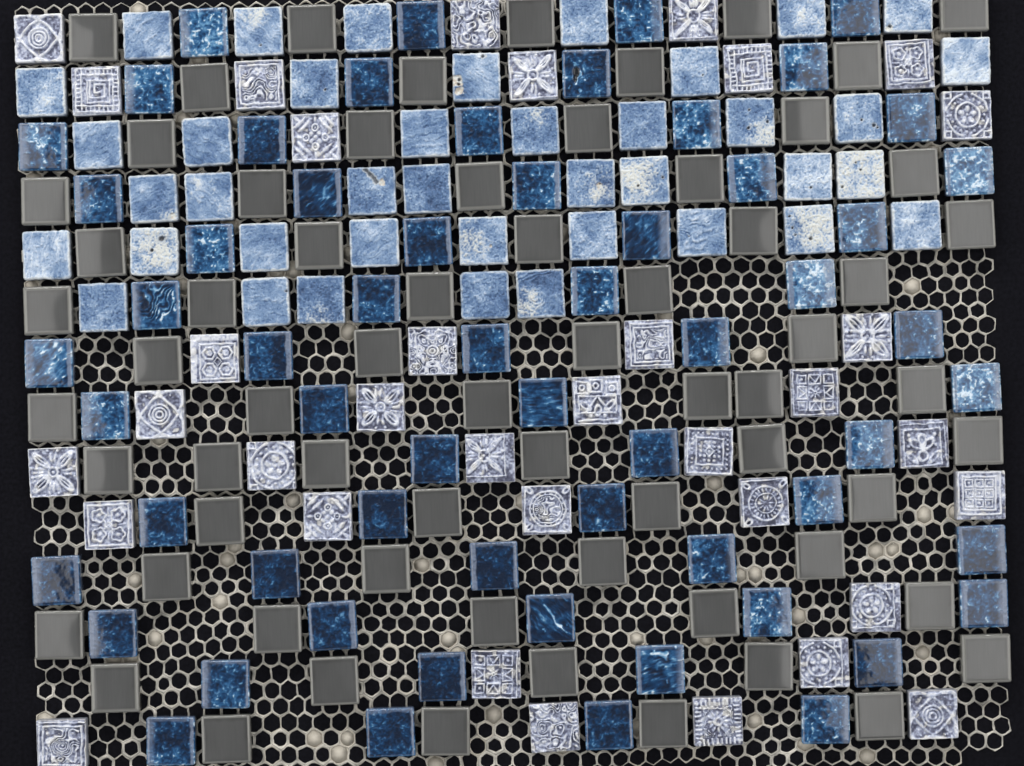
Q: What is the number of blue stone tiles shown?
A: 40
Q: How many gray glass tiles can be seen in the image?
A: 66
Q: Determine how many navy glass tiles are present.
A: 60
